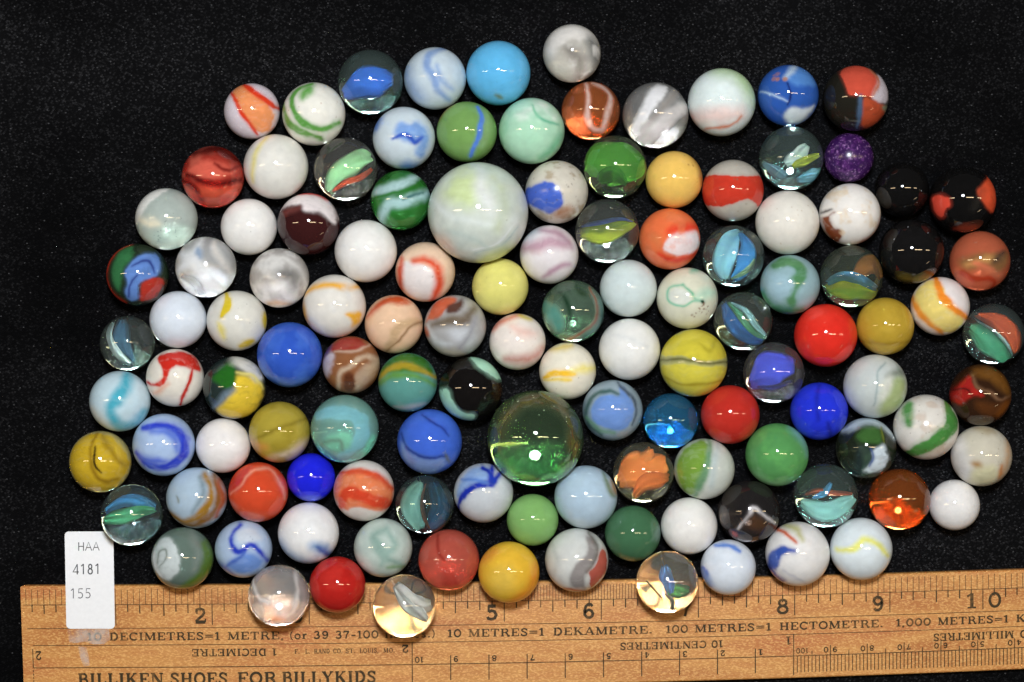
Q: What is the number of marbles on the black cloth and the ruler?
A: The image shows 120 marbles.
